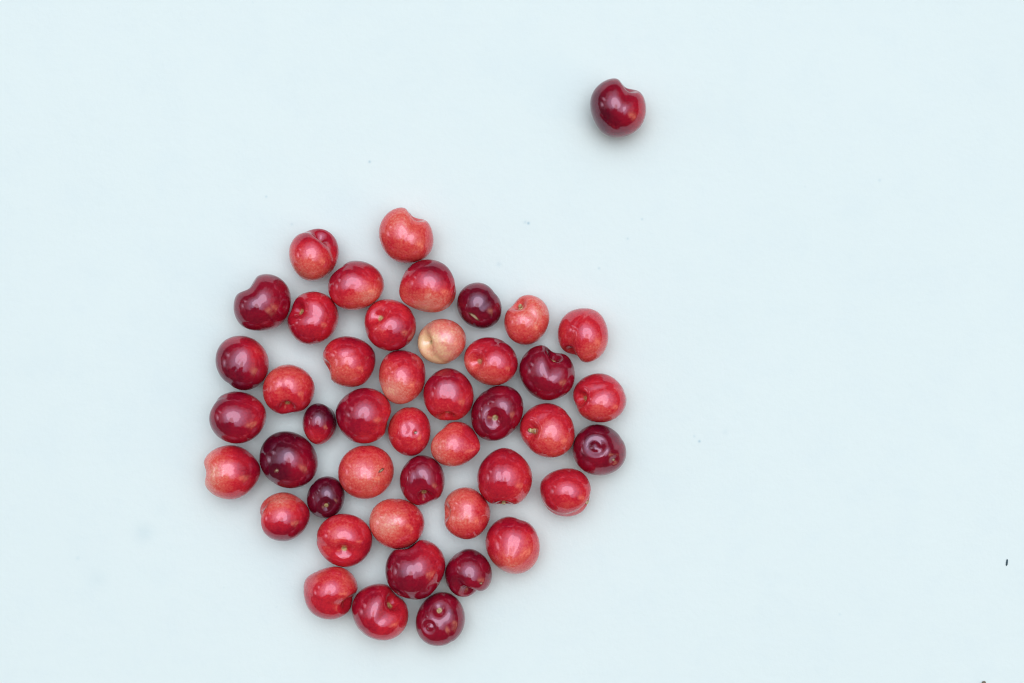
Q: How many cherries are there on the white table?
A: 45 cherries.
